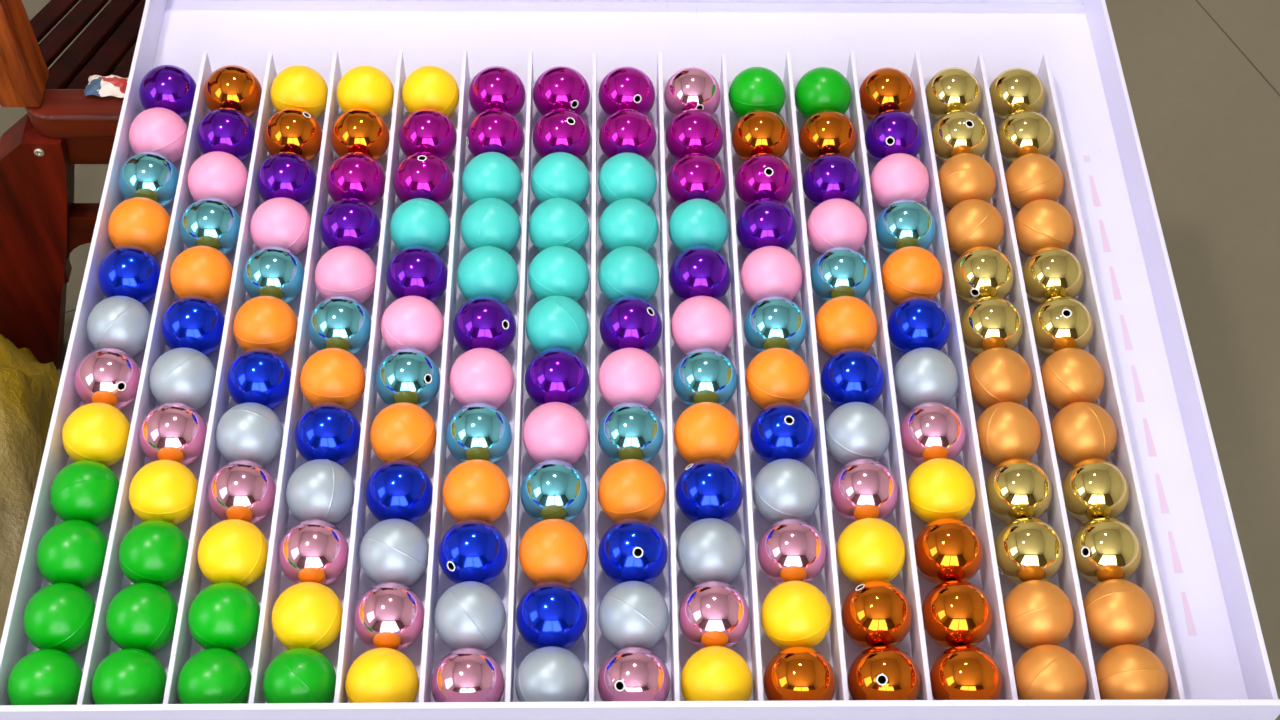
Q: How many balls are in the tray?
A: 168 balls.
